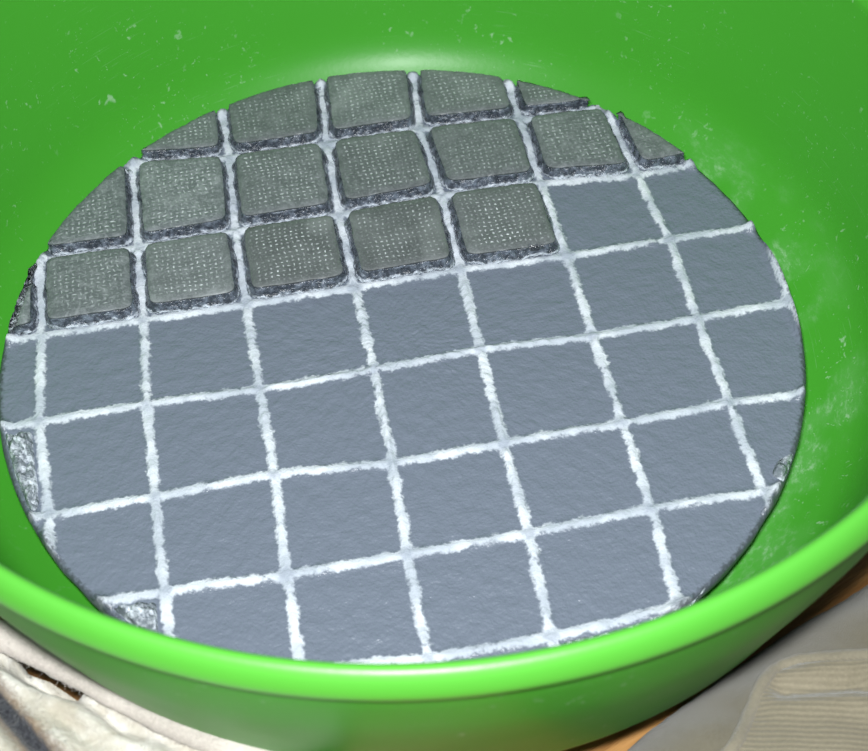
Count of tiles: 18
